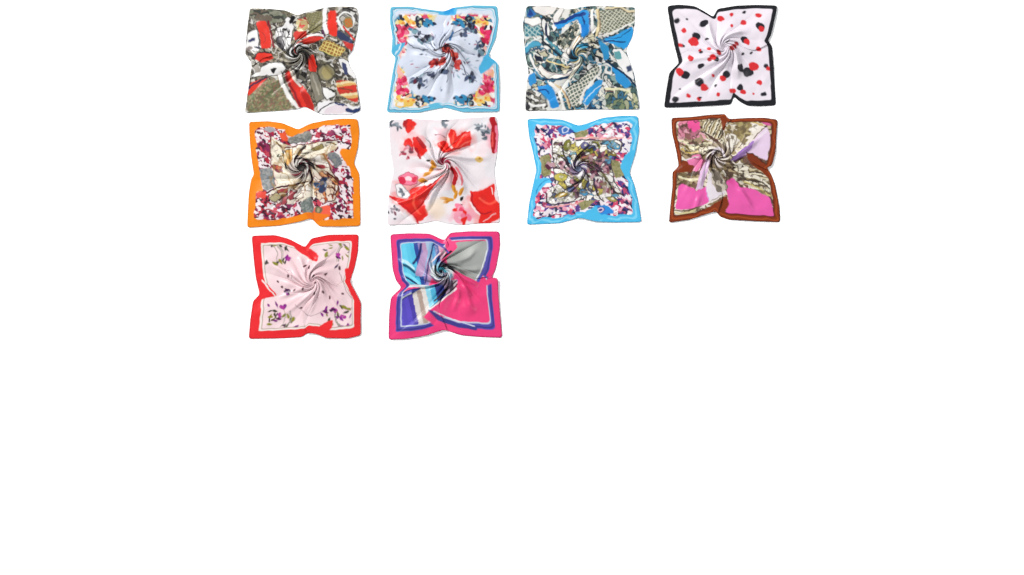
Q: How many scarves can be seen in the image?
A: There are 10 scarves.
